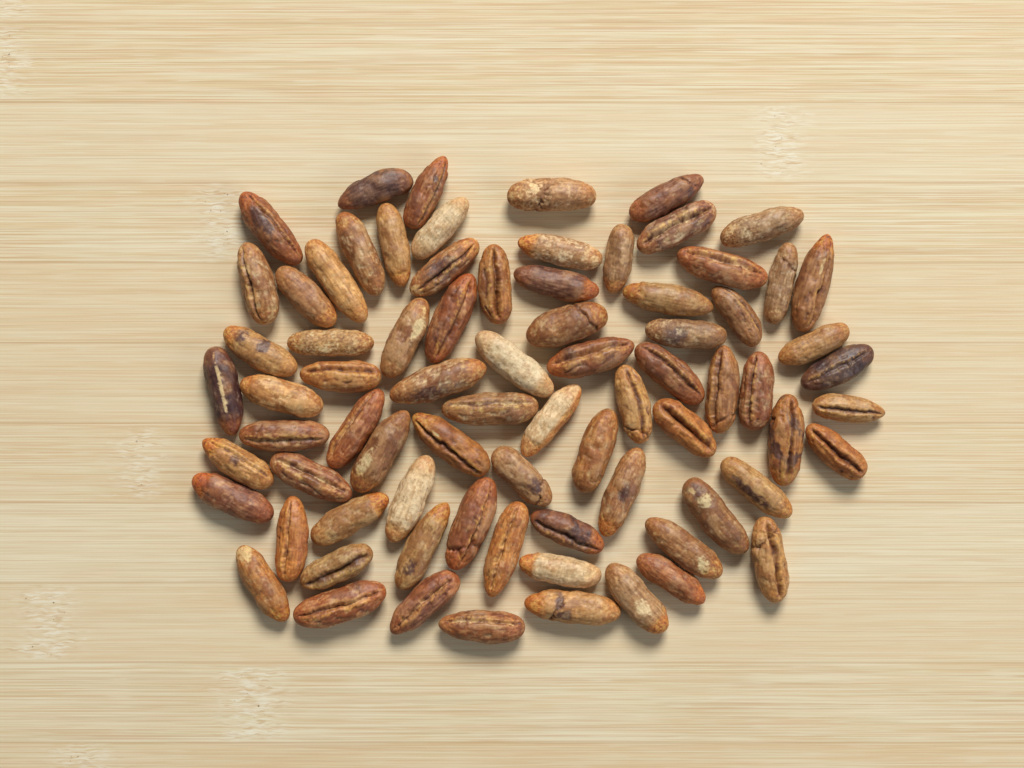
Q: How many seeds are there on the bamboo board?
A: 77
